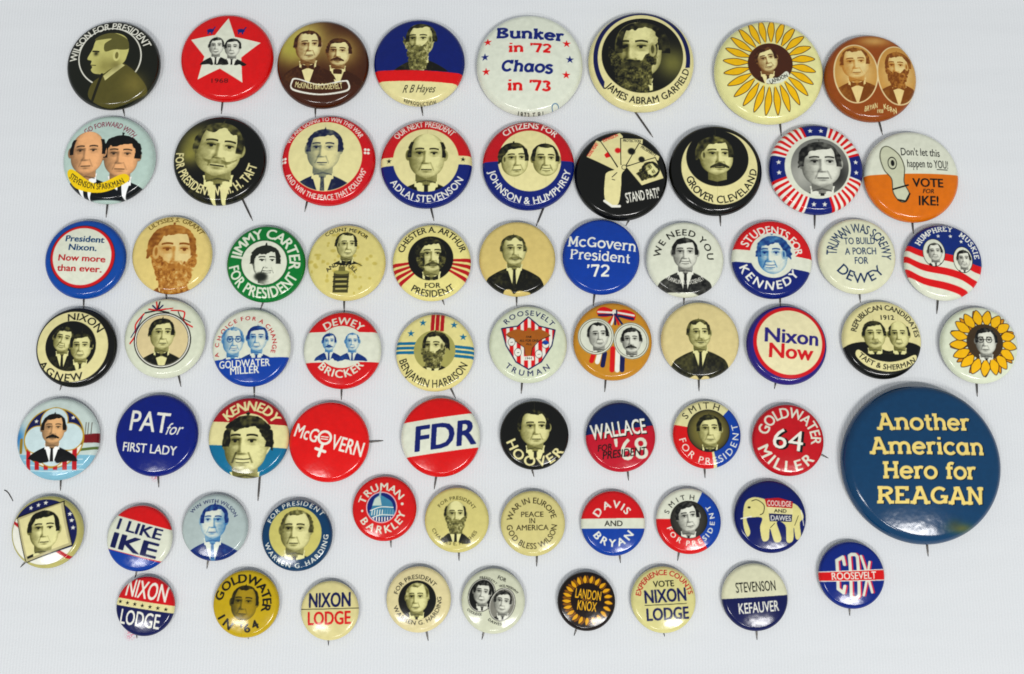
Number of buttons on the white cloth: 68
